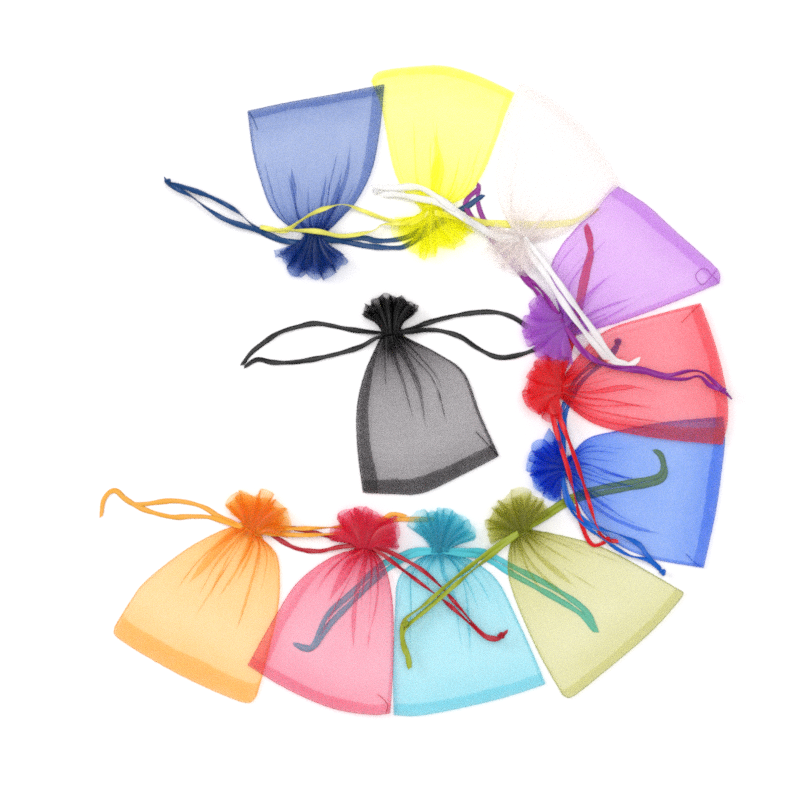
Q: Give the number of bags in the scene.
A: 11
